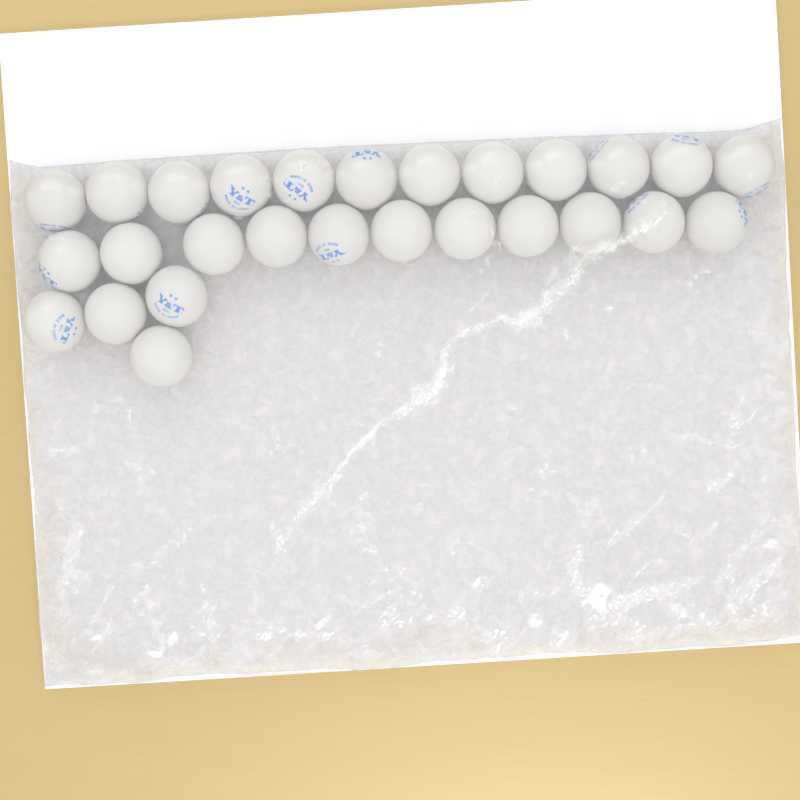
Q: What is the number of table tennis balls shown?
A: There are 27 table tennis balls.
